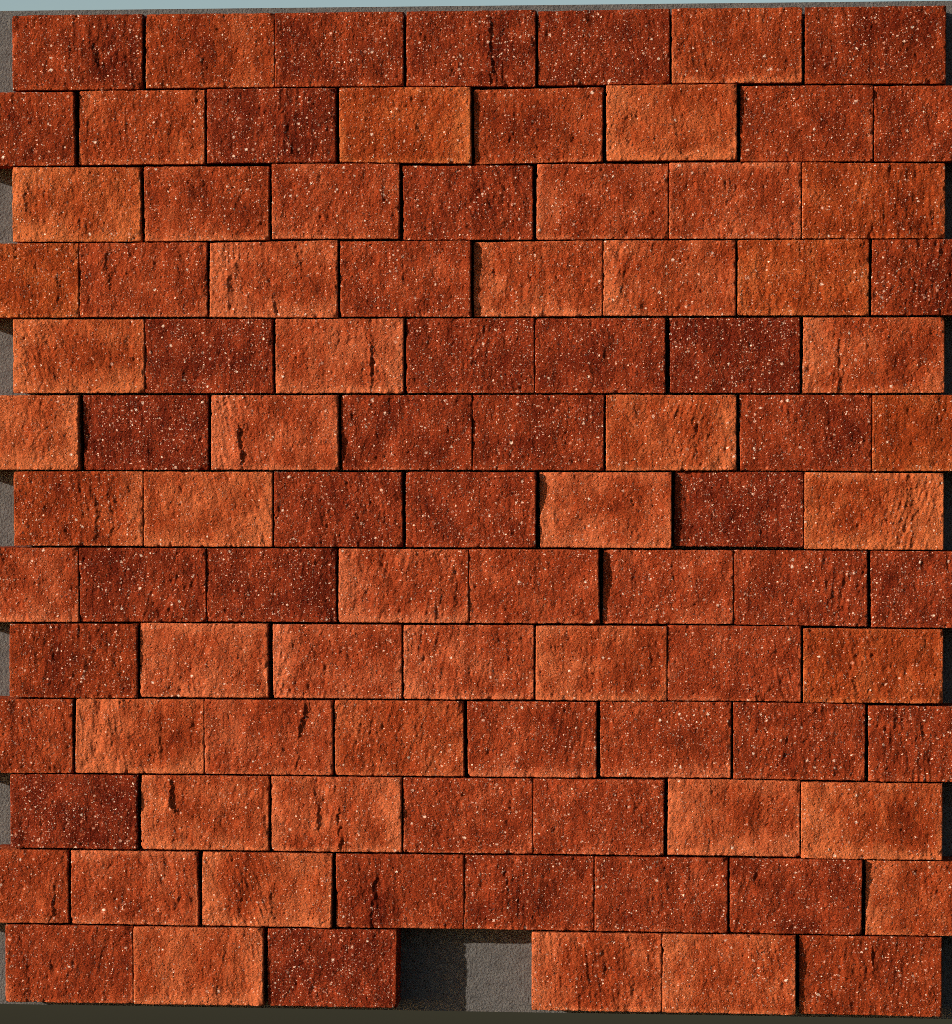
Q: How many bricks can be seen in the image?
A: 96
